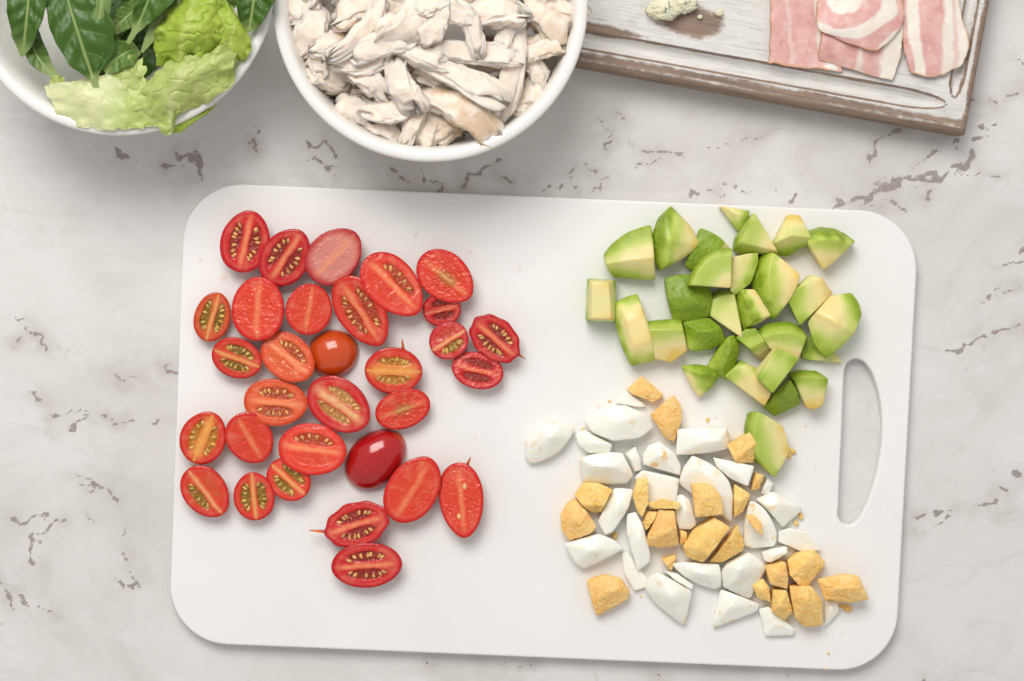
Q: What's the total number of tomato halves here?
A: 31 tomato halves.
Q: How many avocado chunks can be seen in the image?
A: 29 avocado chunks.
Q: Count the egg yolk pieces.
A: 24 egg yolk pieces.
